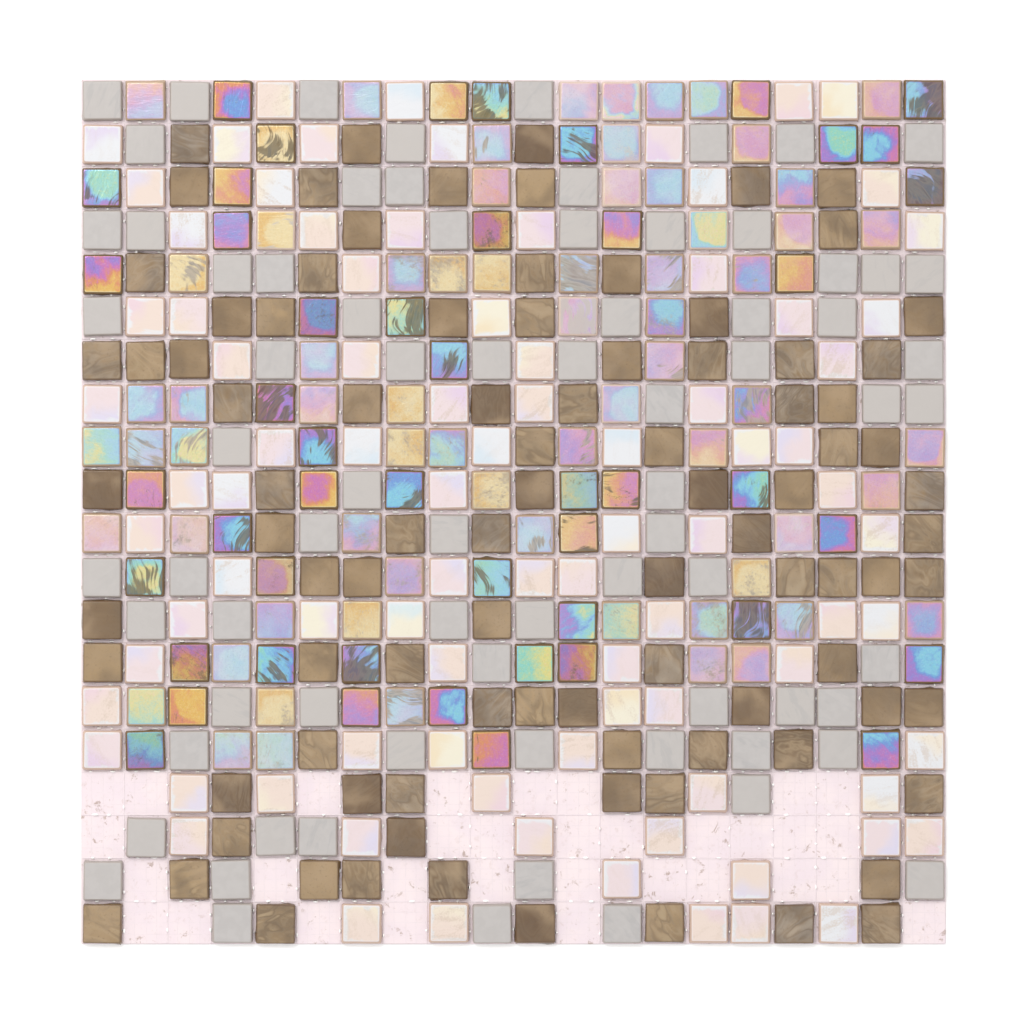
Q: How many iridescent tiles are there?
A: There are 114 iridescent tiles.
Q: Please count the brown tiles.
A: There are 92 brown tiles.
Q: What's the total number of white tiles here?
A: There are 87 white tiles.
